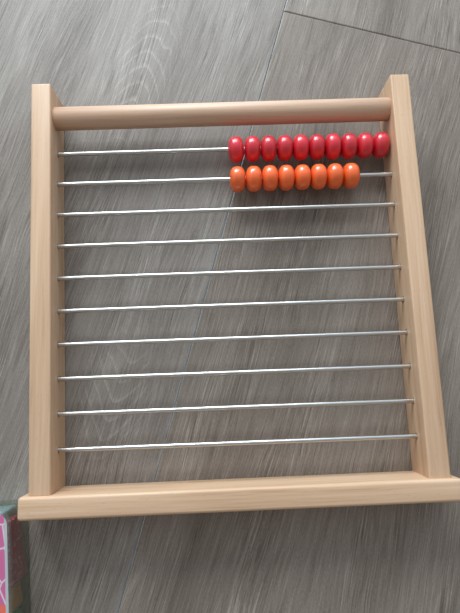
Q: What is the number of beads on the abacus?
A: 18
